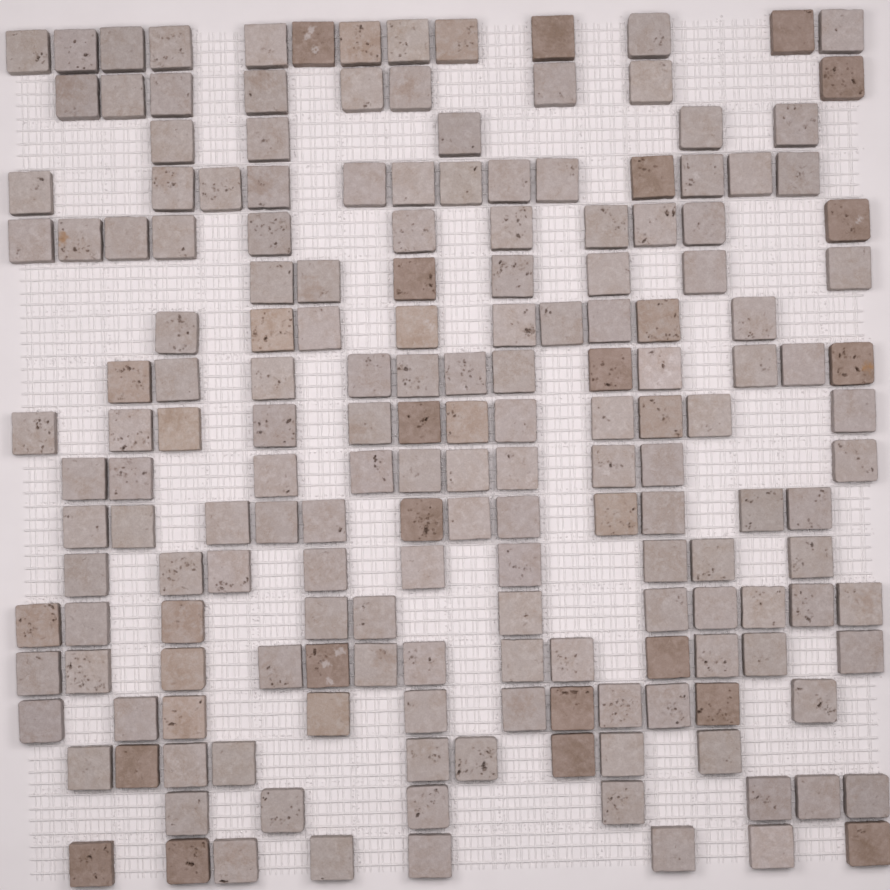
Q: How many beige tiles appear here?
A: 15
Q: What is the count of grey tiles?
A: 146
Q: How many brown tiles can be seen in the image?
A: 20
